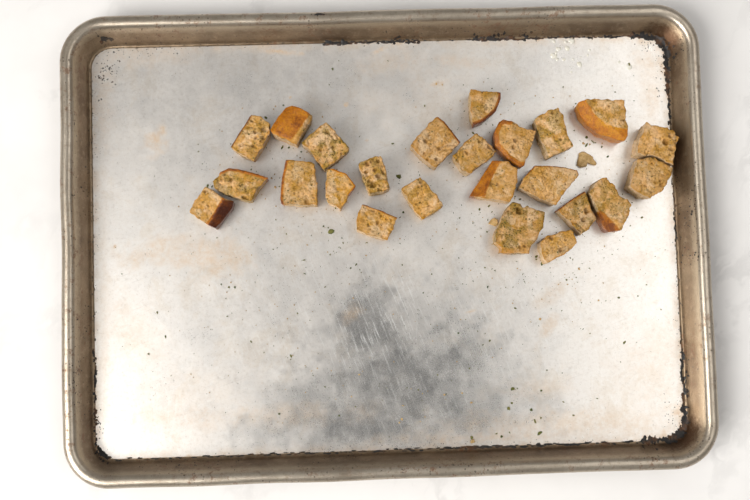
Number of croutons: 24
